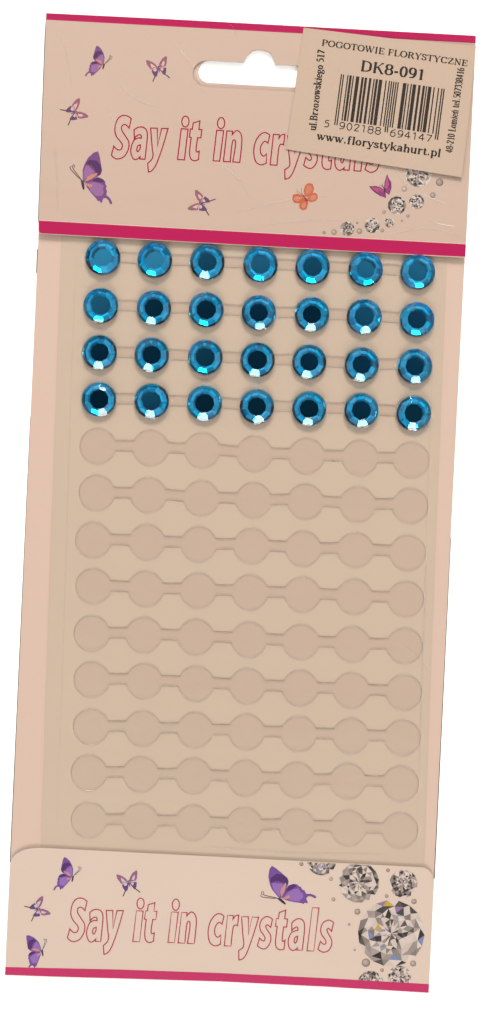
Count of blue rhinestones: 28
